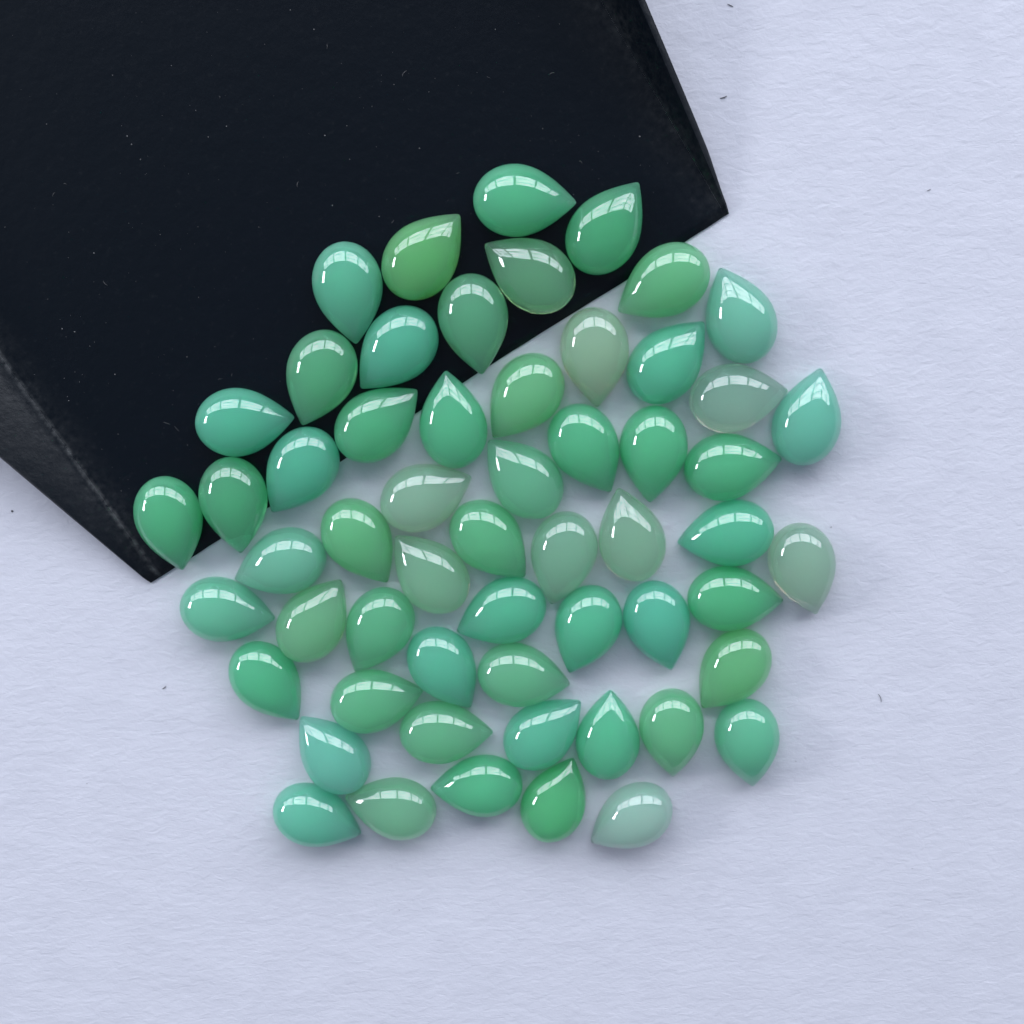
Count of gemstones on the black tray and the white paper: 57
